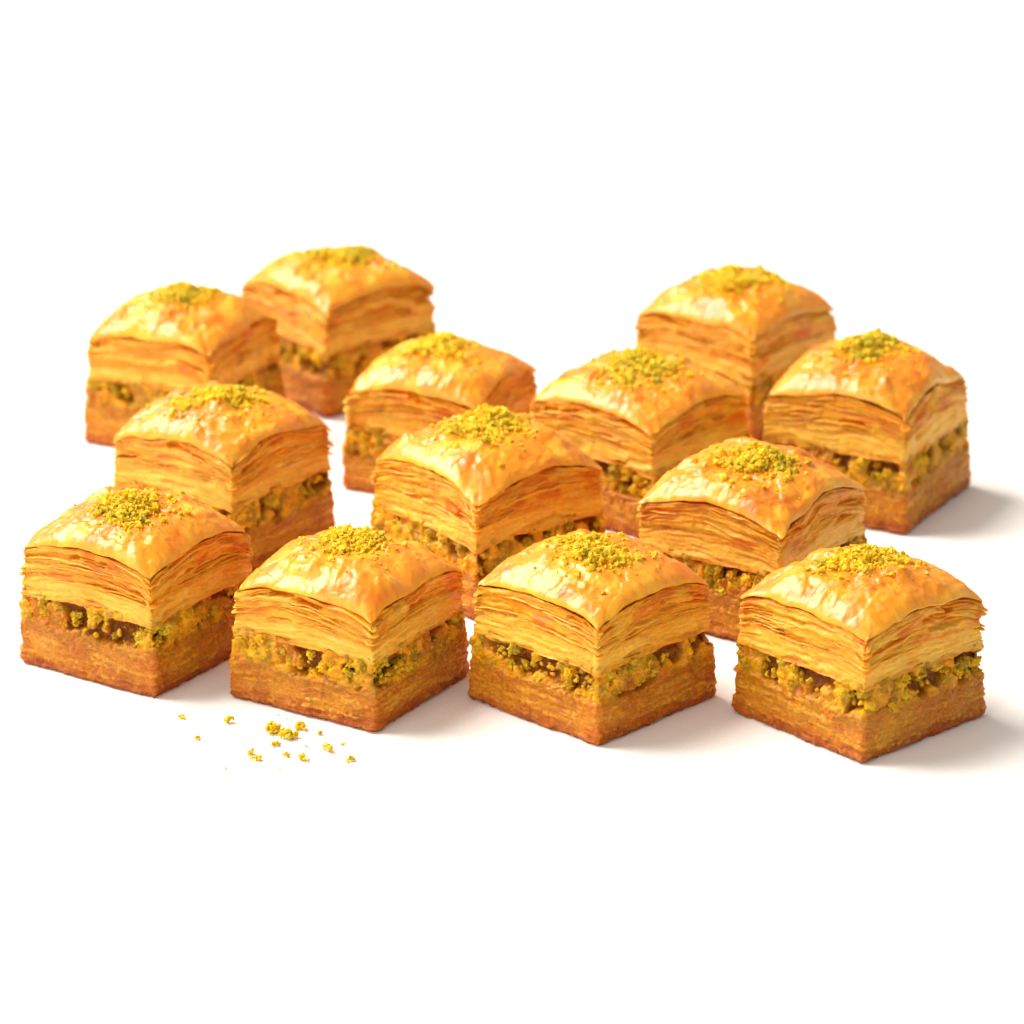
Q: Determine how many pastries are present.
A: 13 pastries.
